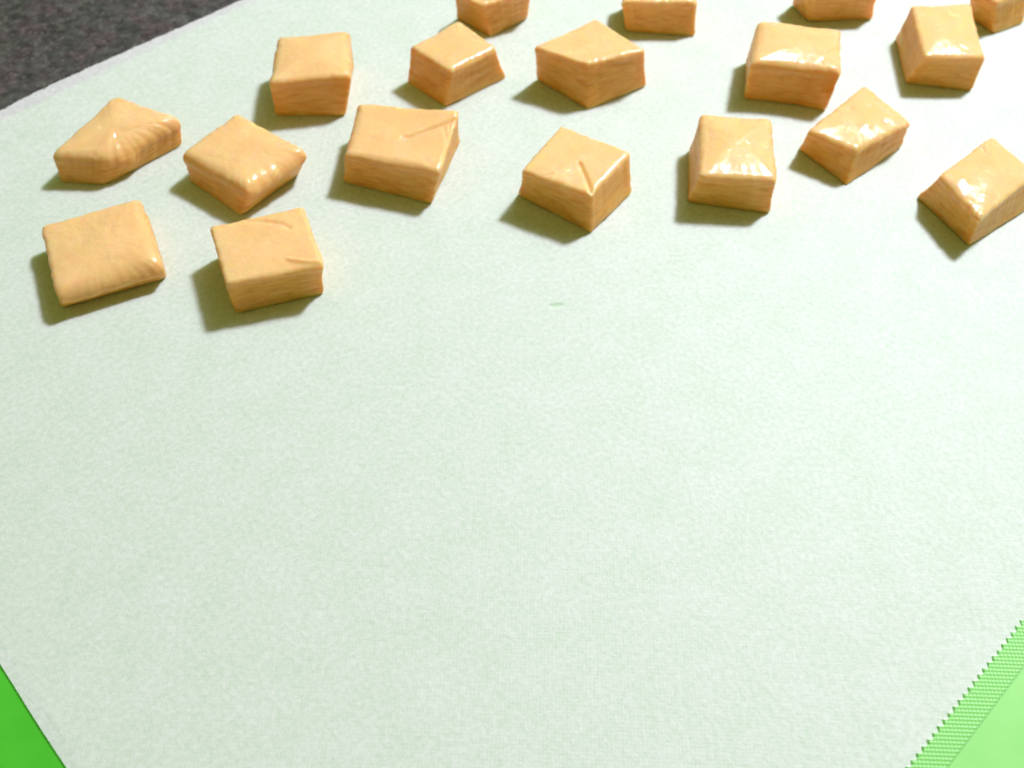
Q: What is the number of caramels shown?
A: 18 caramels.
